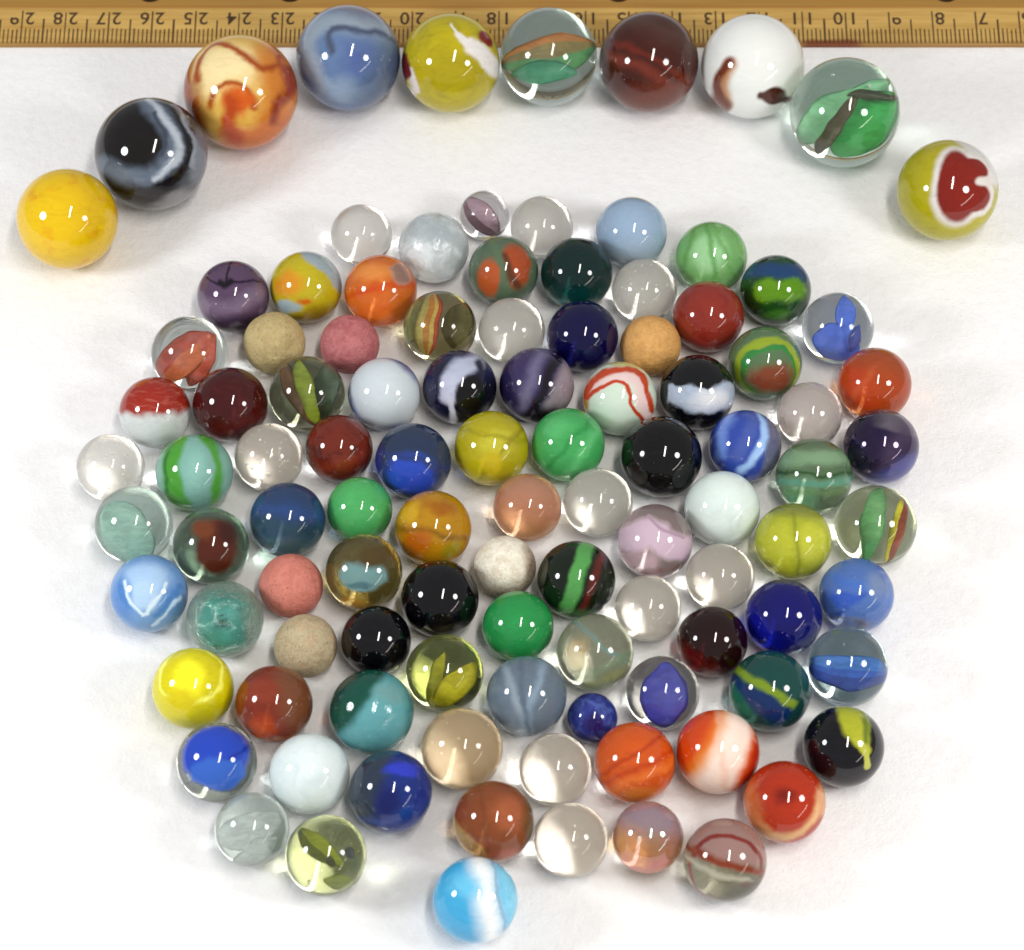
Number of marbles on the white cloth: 106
